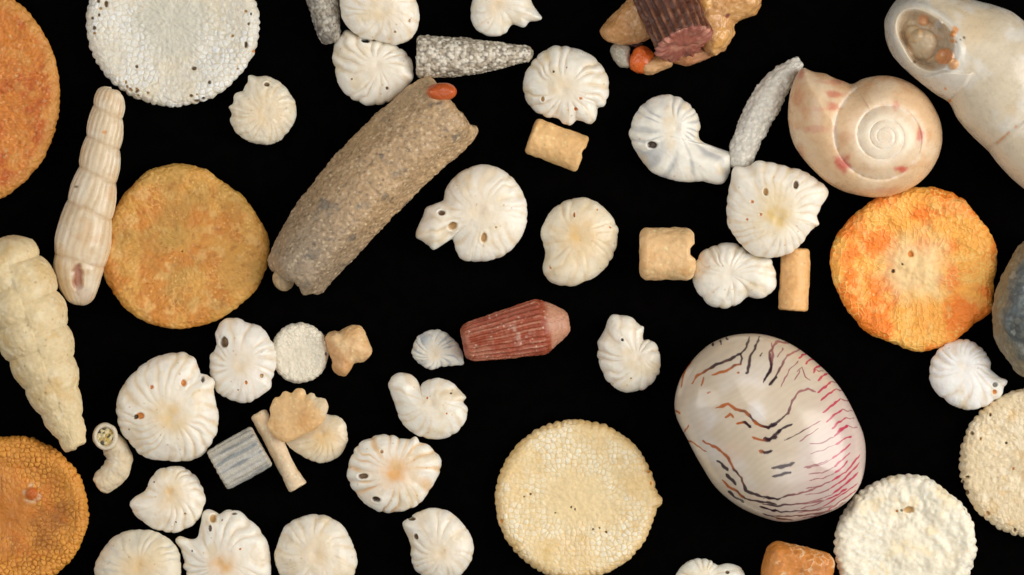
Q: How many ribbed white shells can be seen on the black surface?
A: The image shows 24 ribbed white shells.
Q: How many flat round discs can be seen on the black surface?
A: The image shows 9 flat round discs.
